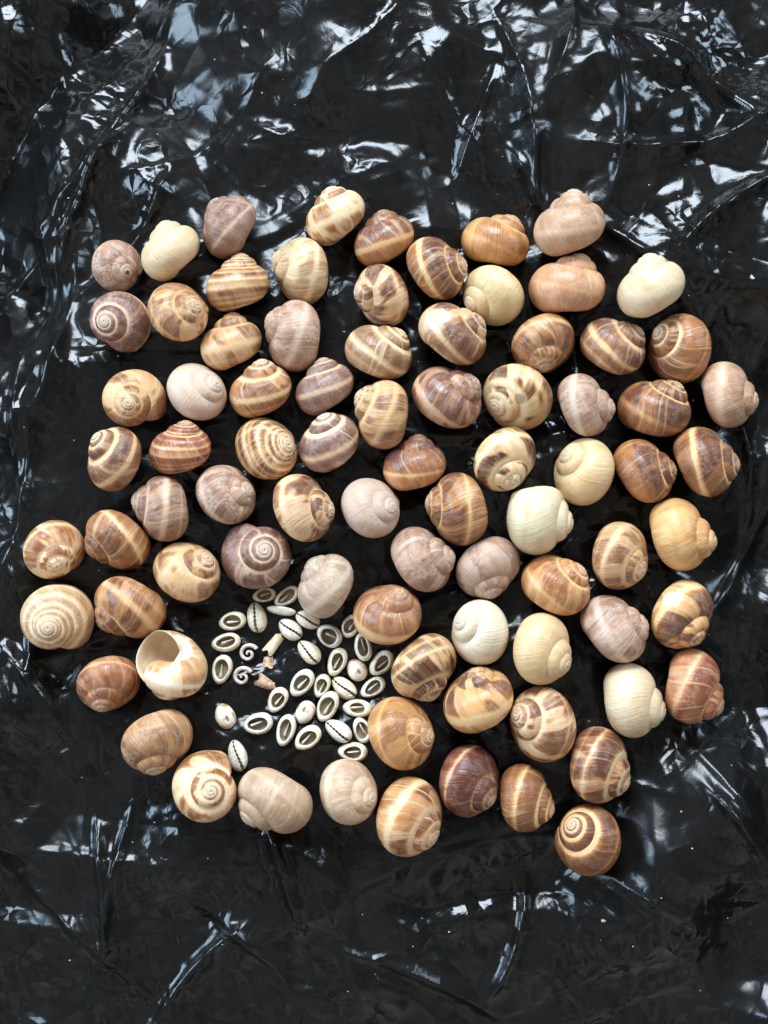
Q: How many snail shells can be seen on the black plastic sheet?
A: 82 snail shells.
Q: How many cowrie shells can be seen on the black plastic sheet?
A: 32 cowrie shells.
